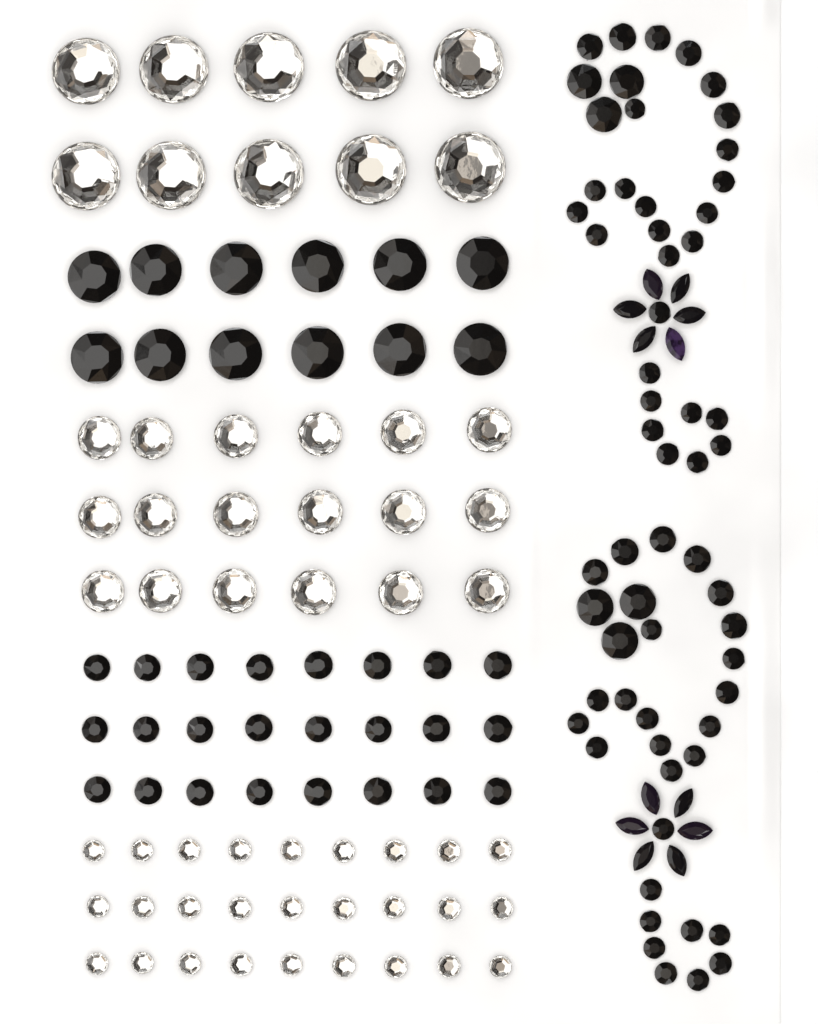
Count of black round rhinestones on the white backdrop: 96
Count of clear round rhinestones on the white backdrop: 55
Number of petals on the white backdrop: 12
